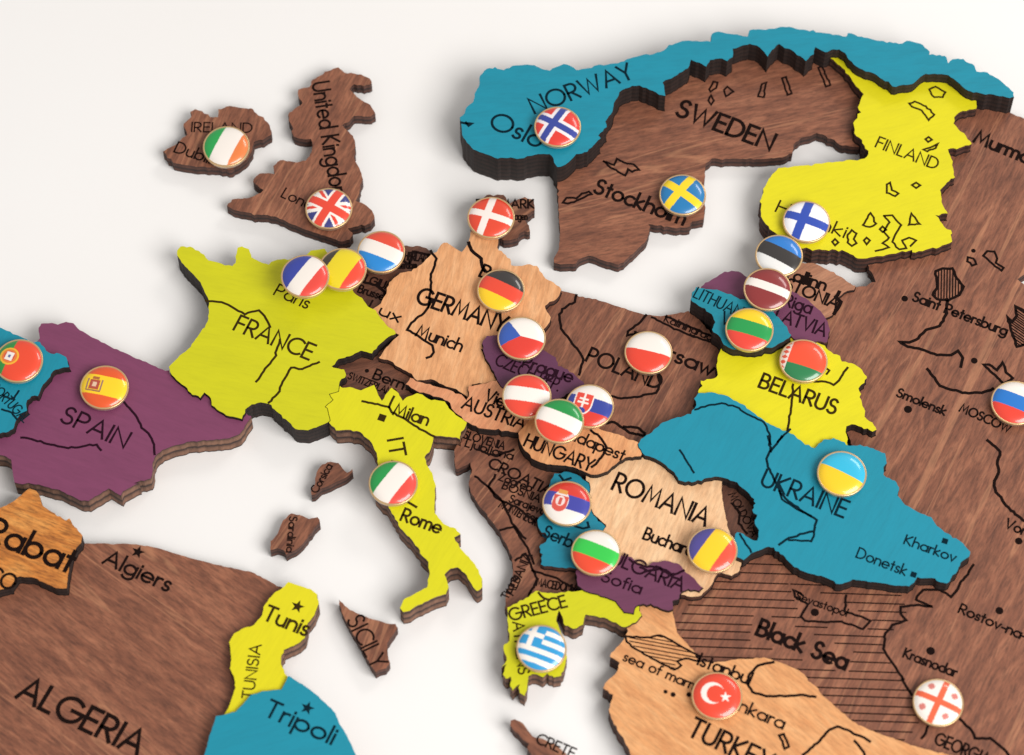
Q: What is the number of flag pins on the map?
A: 30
